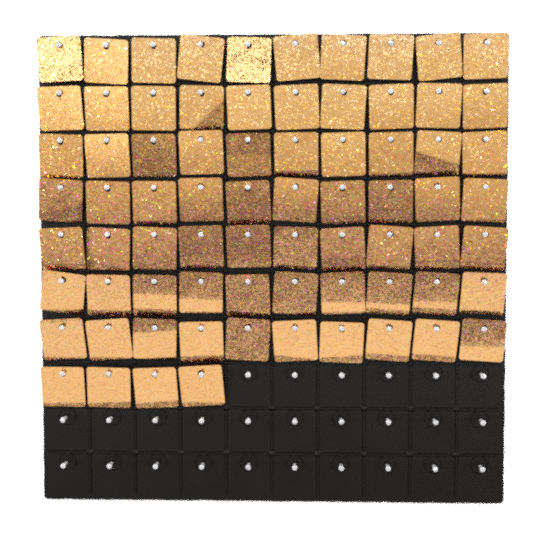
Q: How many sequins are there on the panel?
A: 74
